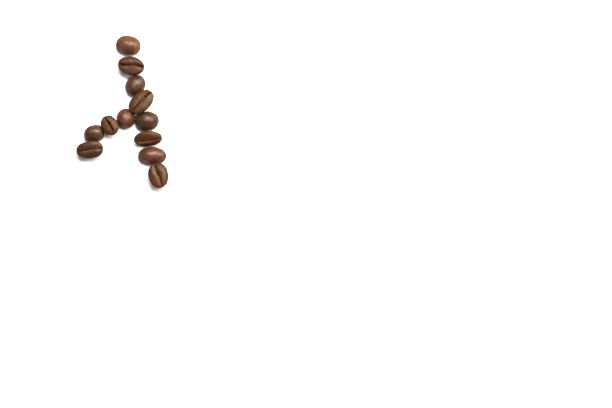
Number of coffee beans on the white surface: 12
